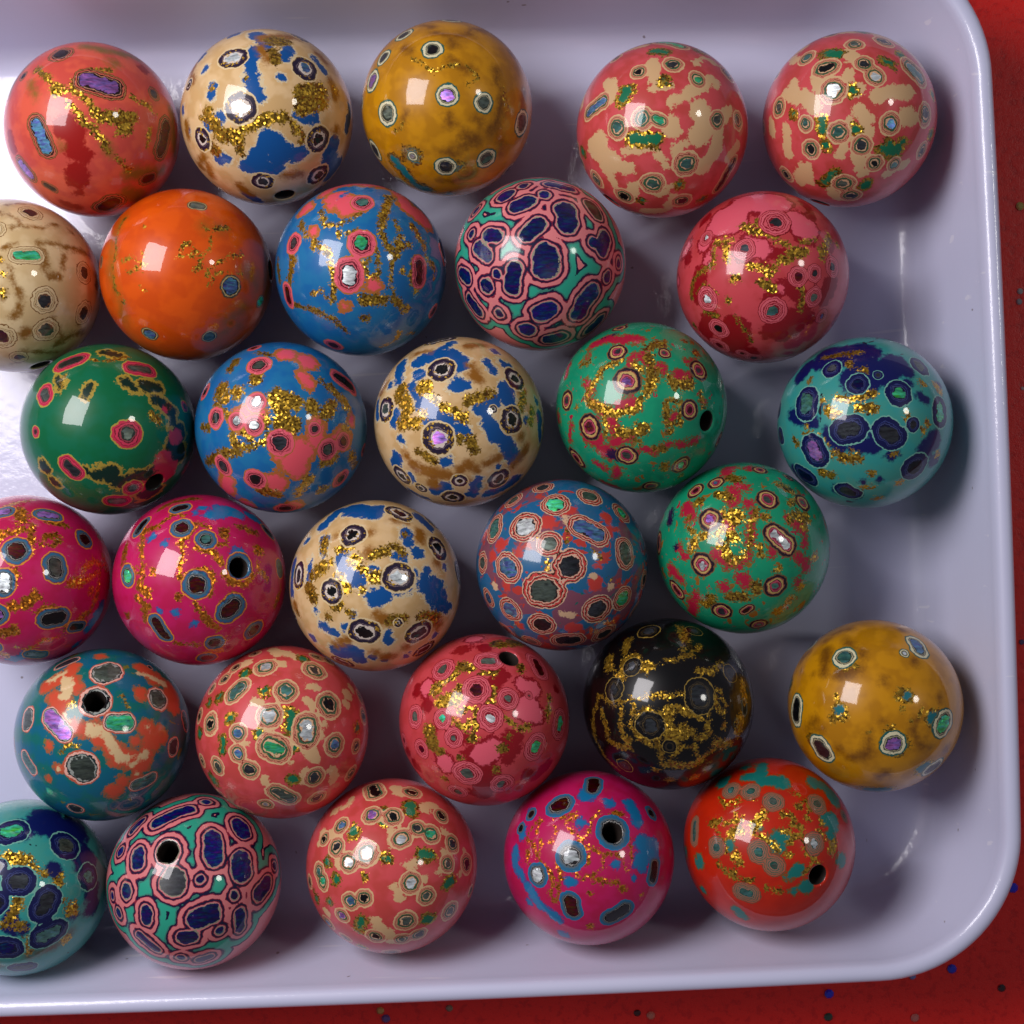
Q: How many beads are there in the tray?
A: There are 30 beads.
